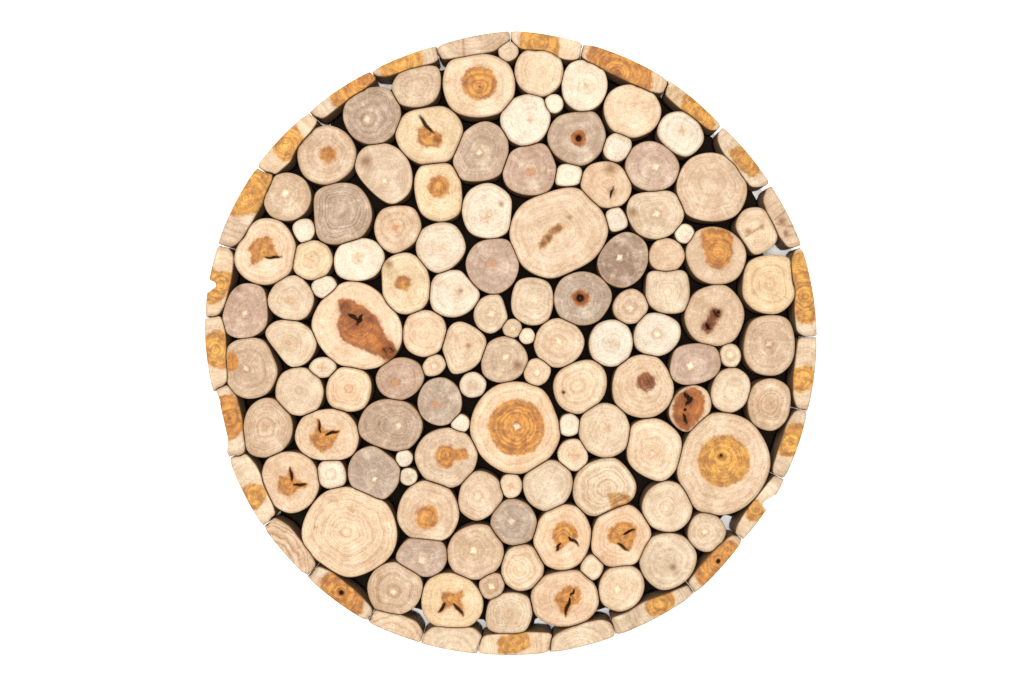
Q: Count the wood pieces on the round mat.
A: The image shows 143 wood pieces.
